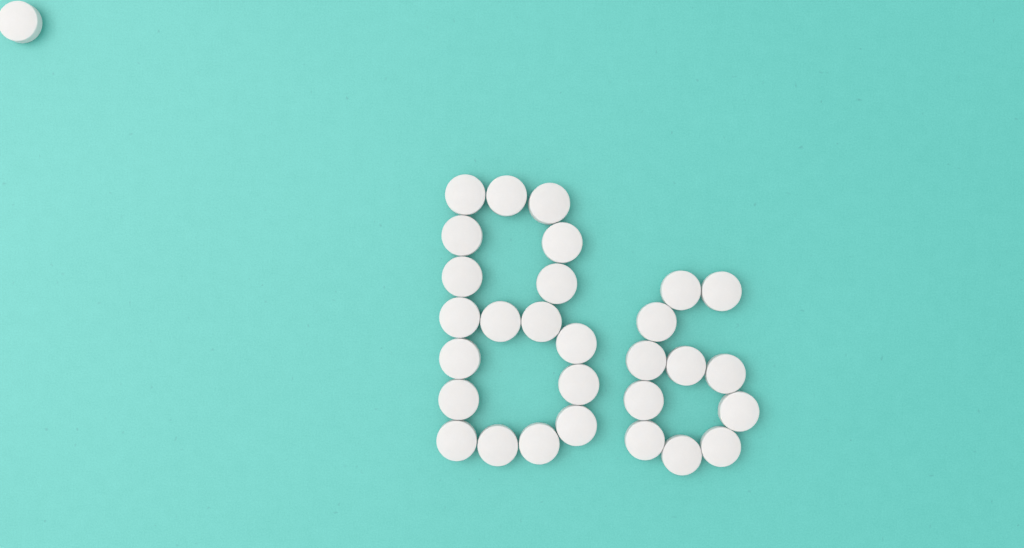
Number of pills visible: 30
